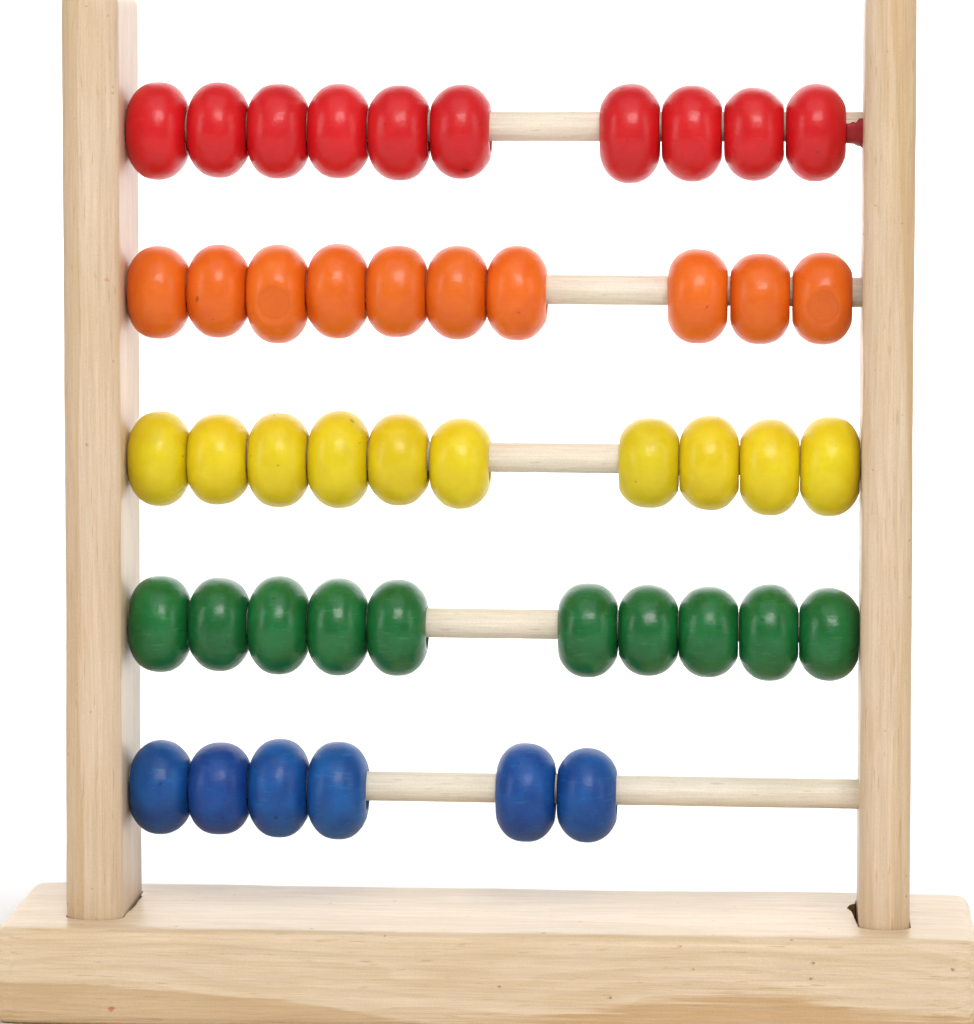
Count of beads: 46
